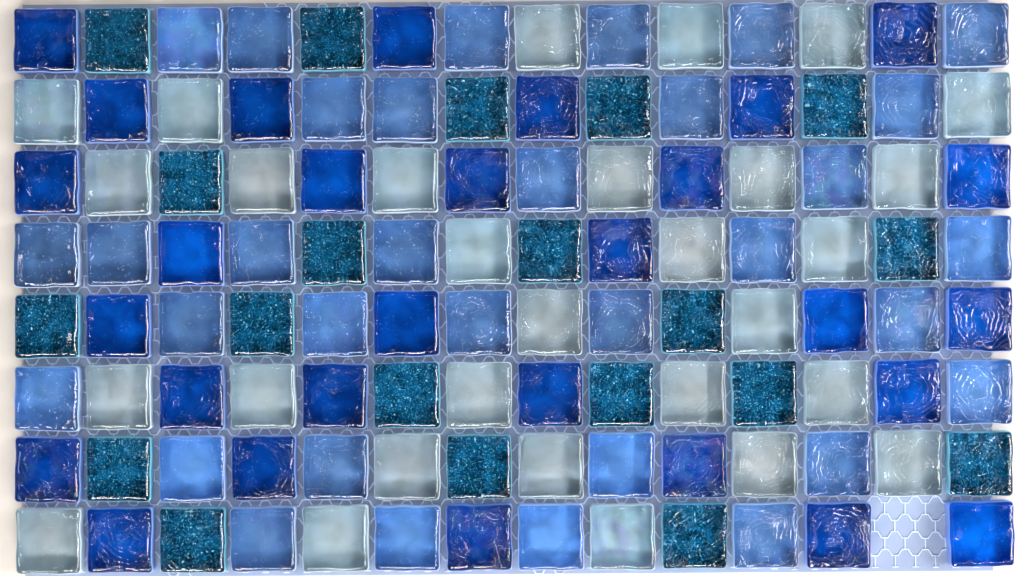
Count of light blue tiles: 33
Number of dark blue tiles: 29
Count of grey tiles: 29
